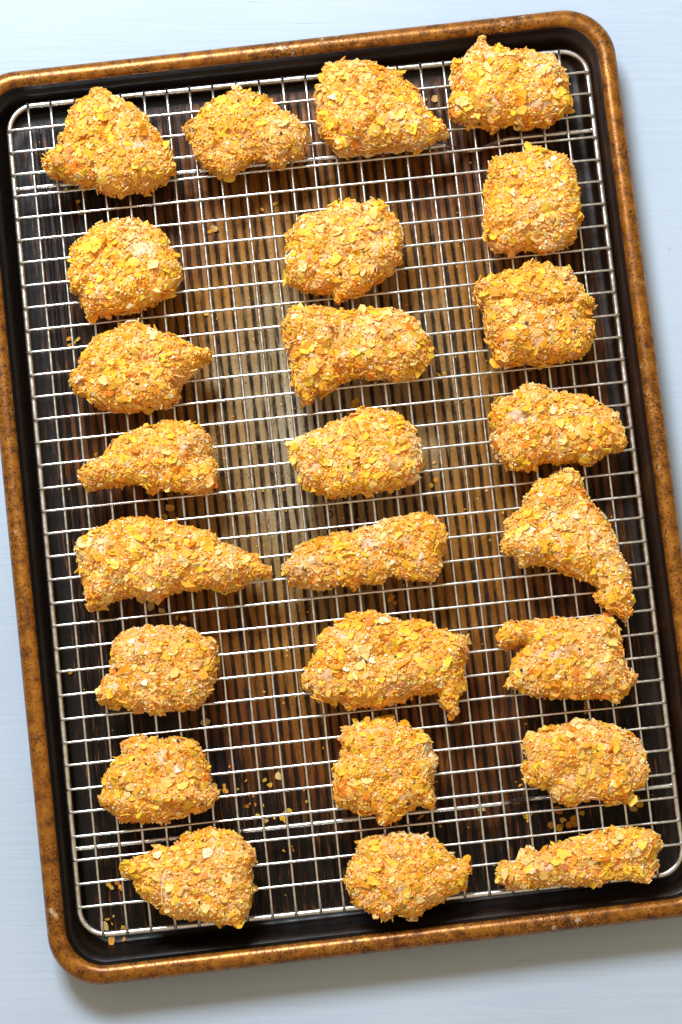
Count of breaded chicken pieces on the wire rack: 25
